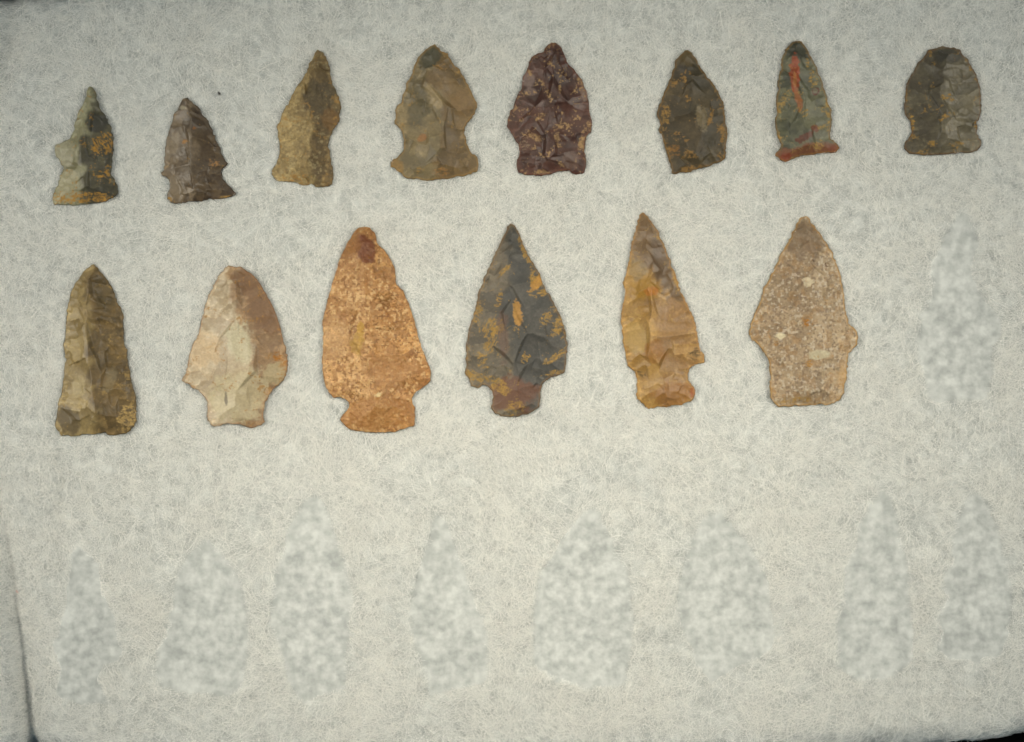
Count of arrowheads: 14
